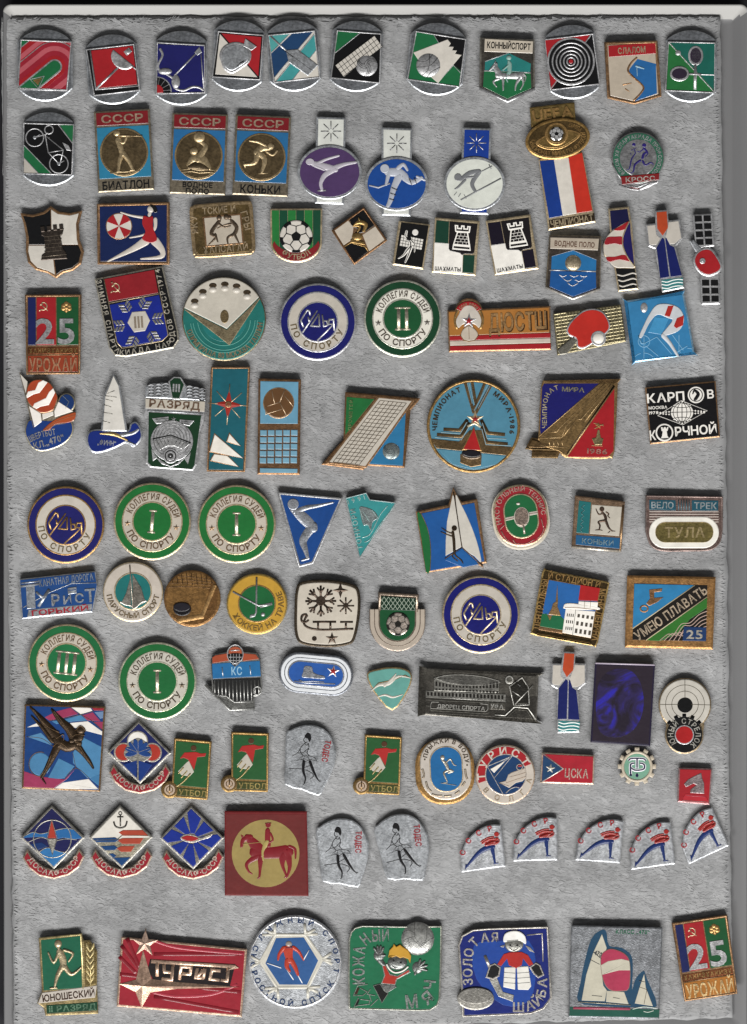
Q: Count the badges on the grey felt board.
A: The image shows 105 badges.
